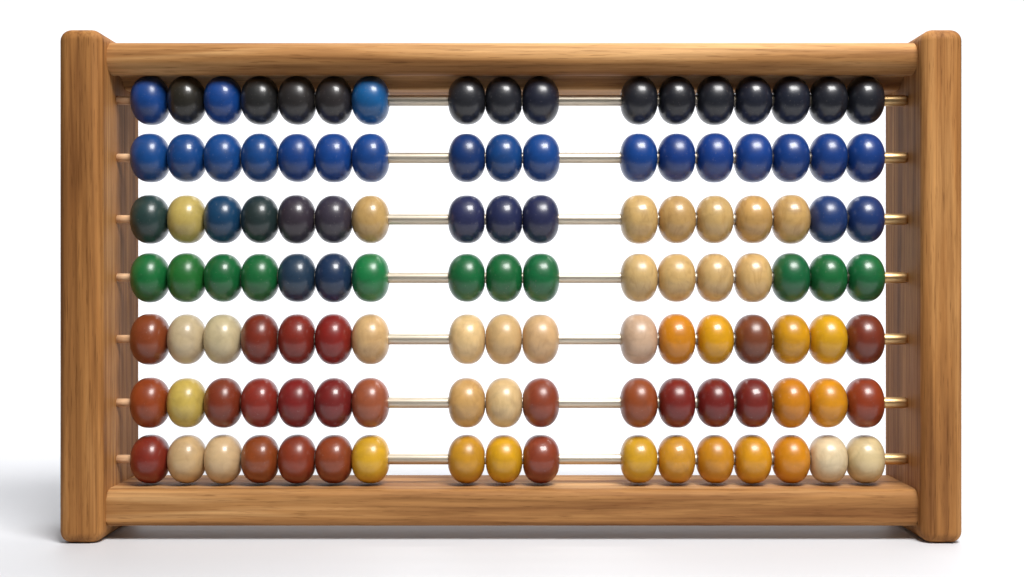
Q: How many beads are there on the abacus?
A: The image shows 119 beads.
